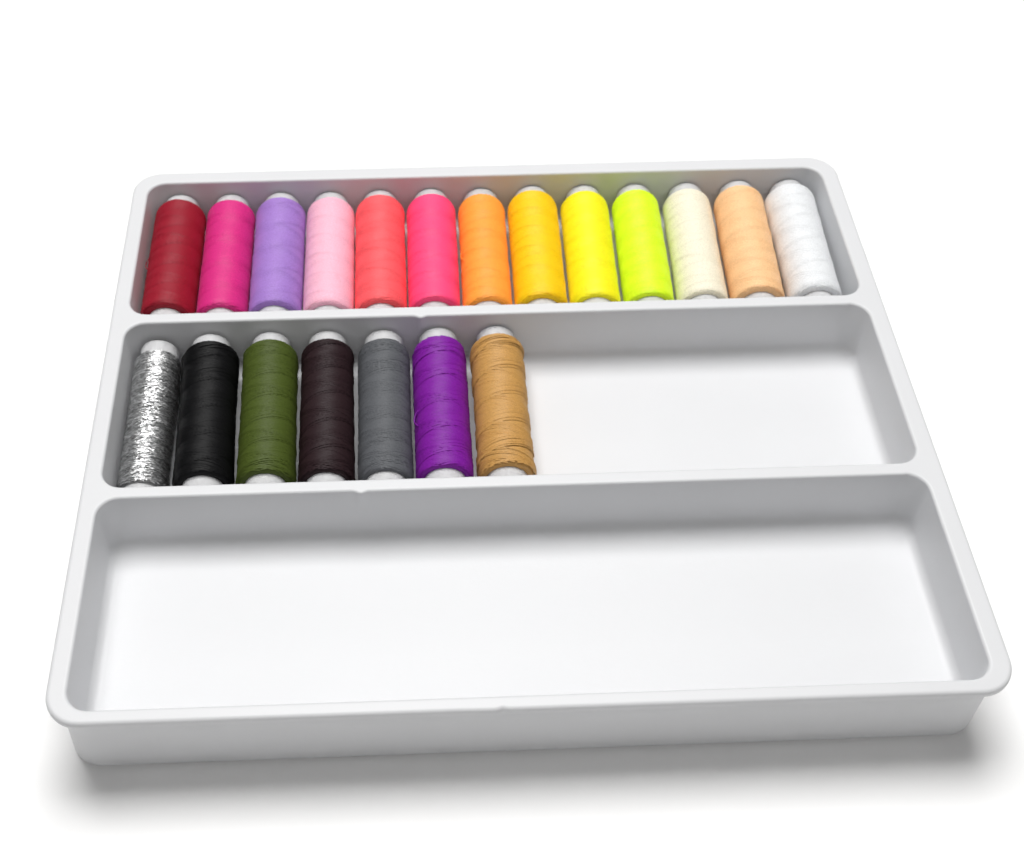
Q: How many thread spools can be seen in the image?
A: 20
